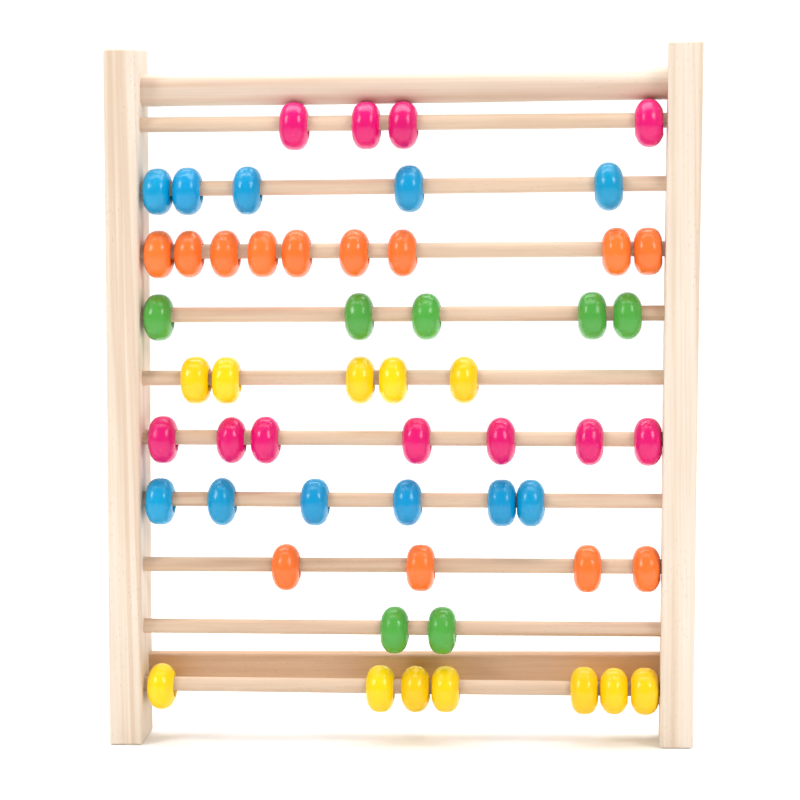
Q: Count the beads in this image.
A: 54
